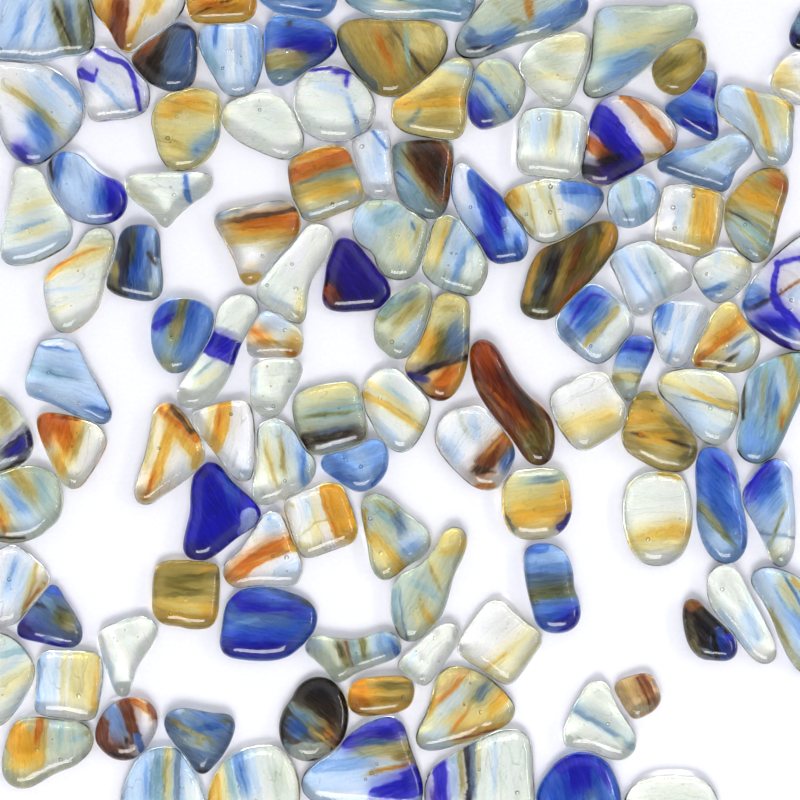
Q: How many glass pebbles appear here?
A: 112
